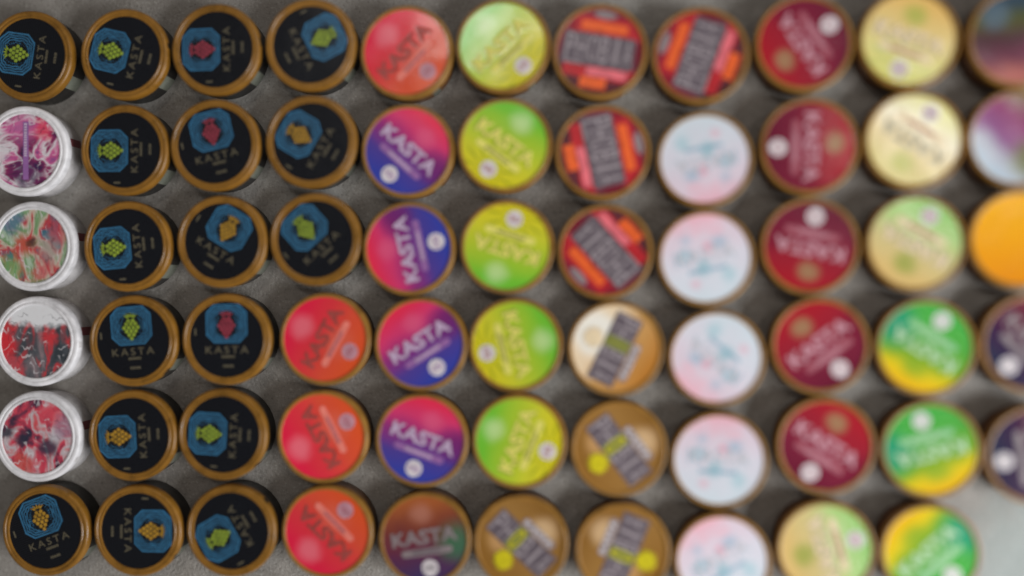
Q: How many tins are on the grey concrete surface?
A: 65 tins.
